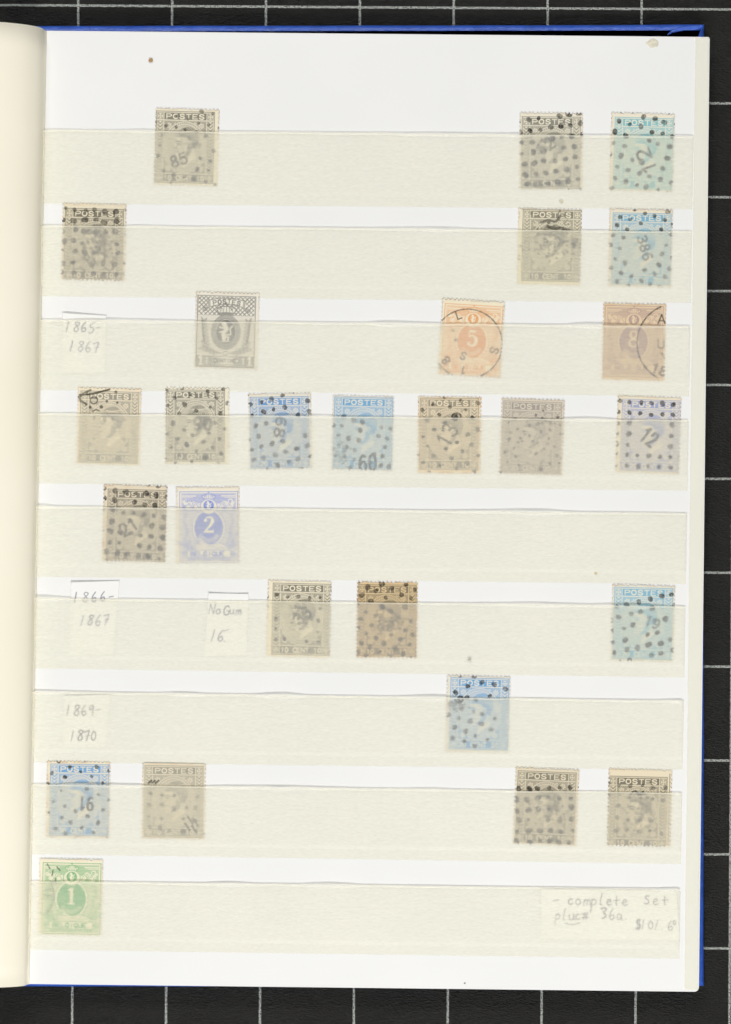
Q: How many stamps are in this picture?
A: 27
